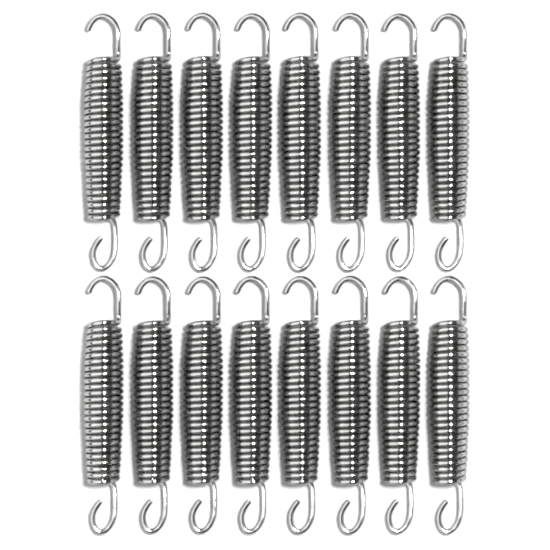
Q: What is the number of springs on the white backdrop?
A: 16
